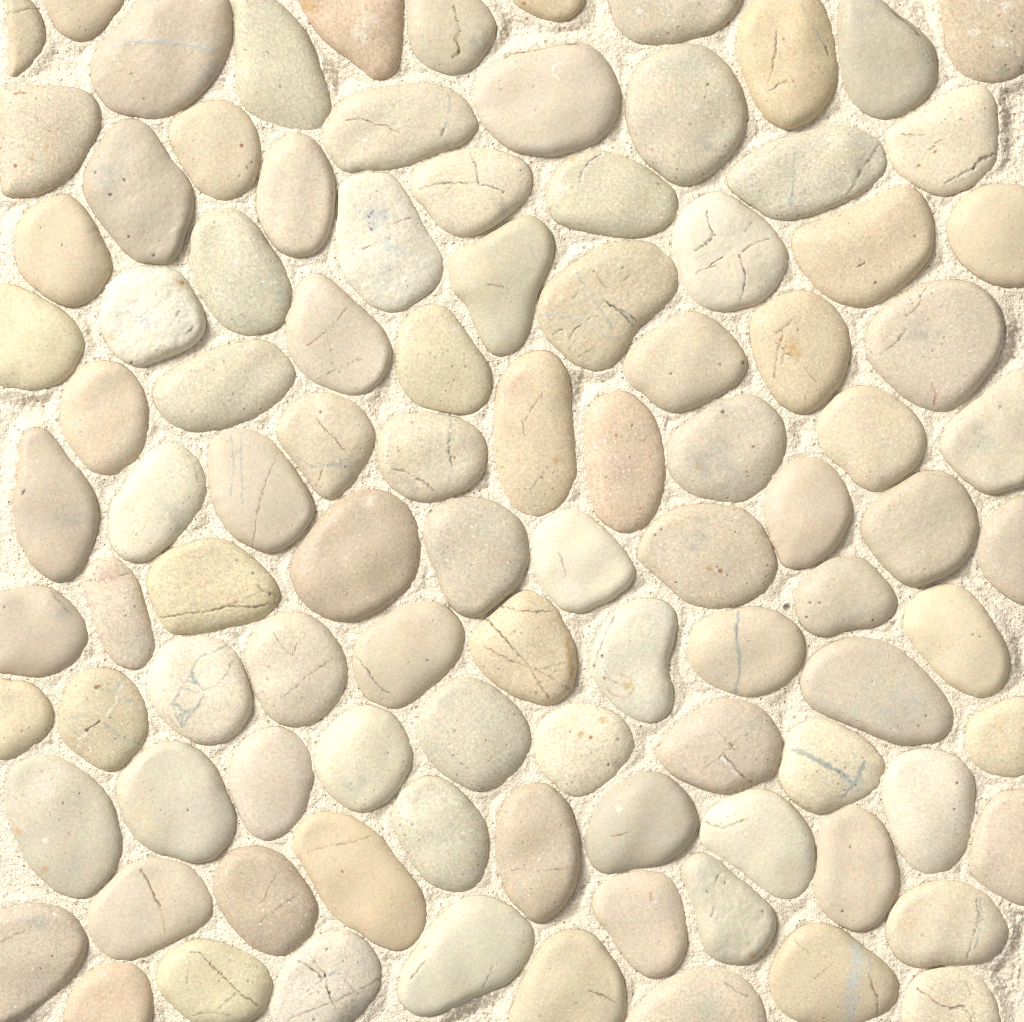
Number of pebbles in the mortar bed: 101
